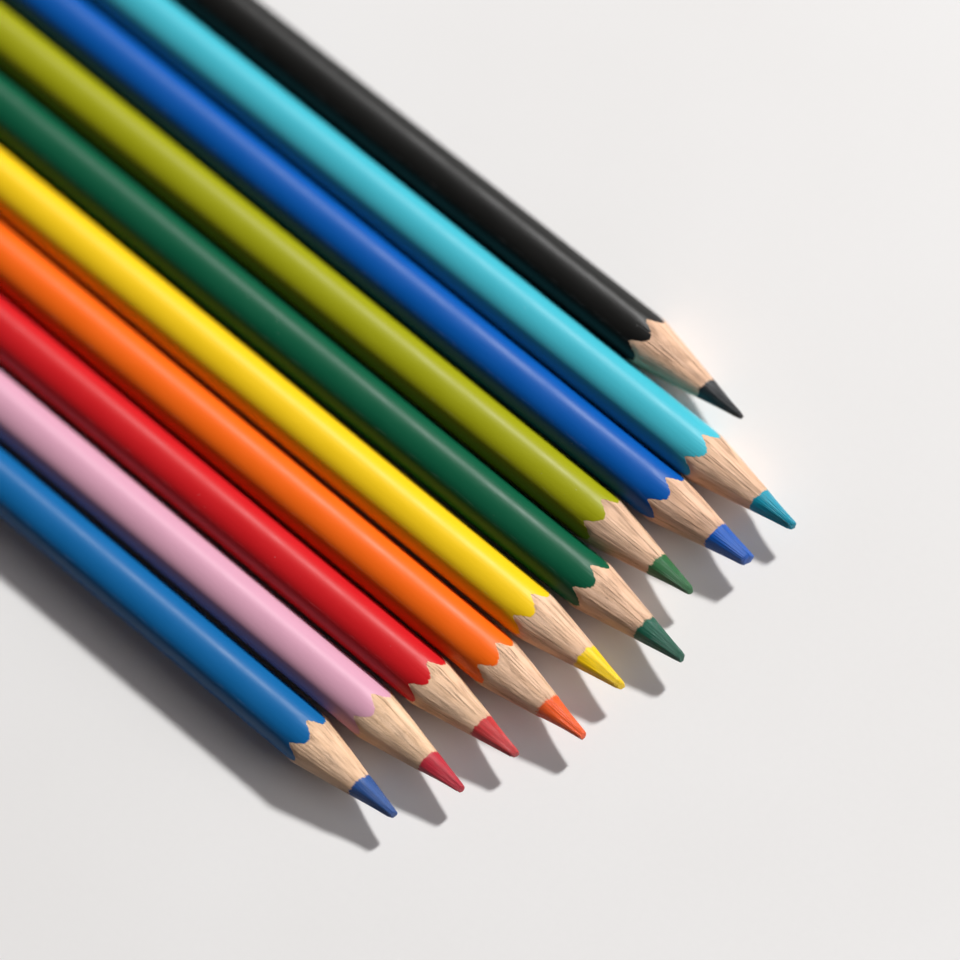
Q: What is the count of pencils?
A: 10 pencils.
